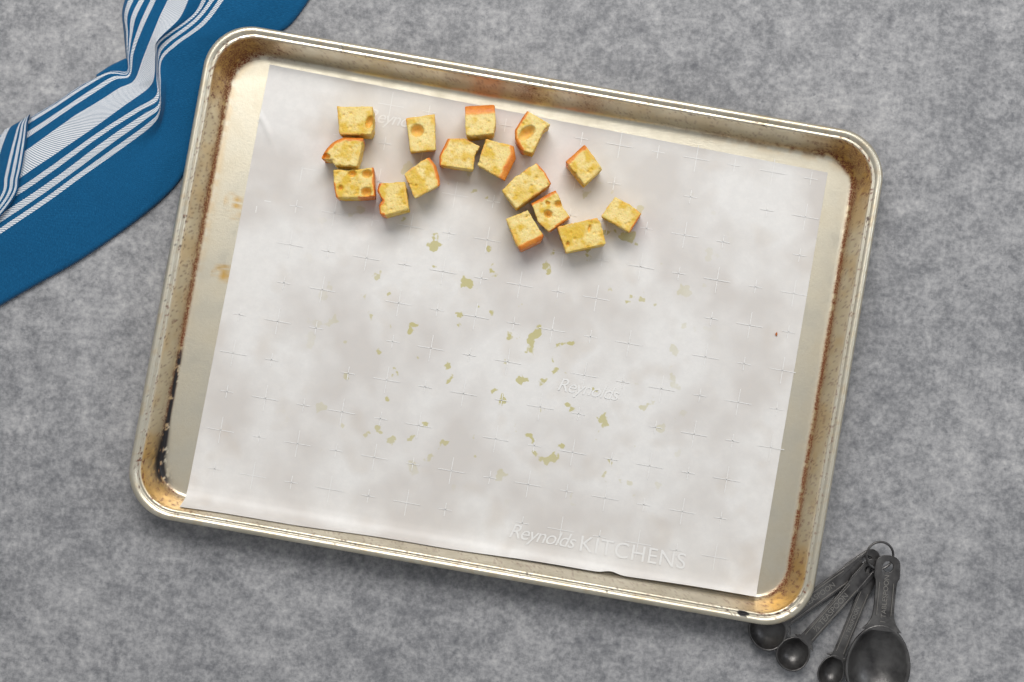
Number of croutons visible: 16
